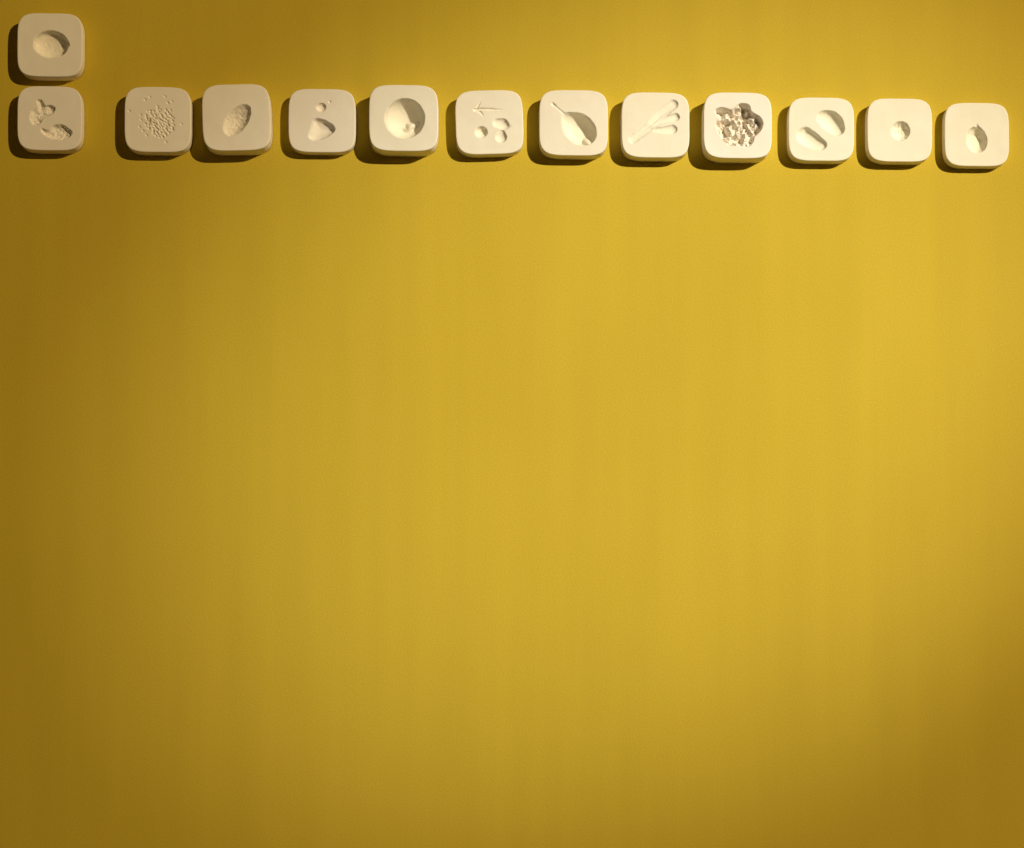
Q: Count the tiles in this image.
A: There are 13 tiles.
